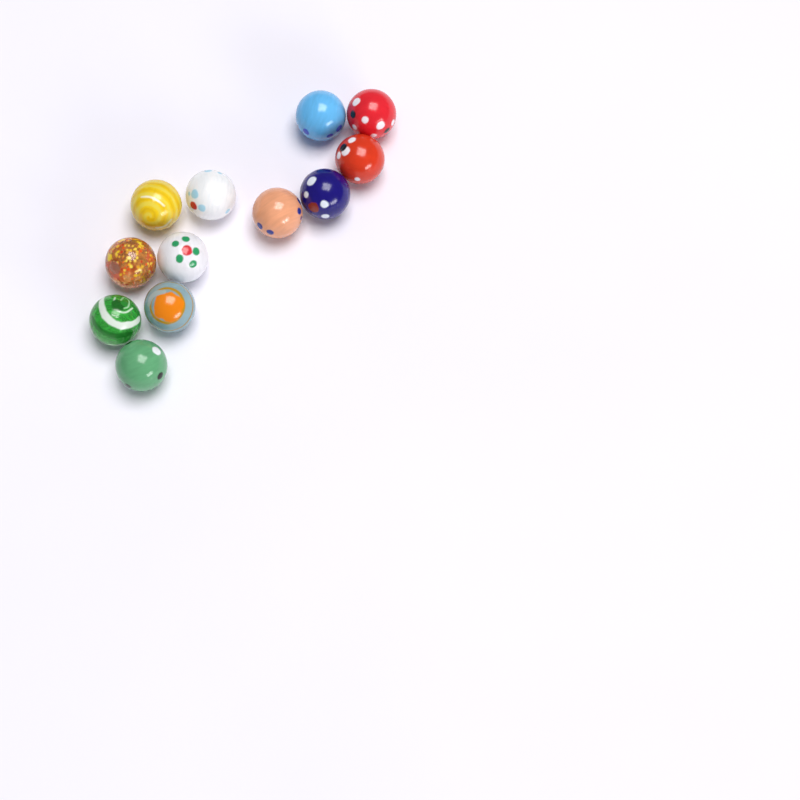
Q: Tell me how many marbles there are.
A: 12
